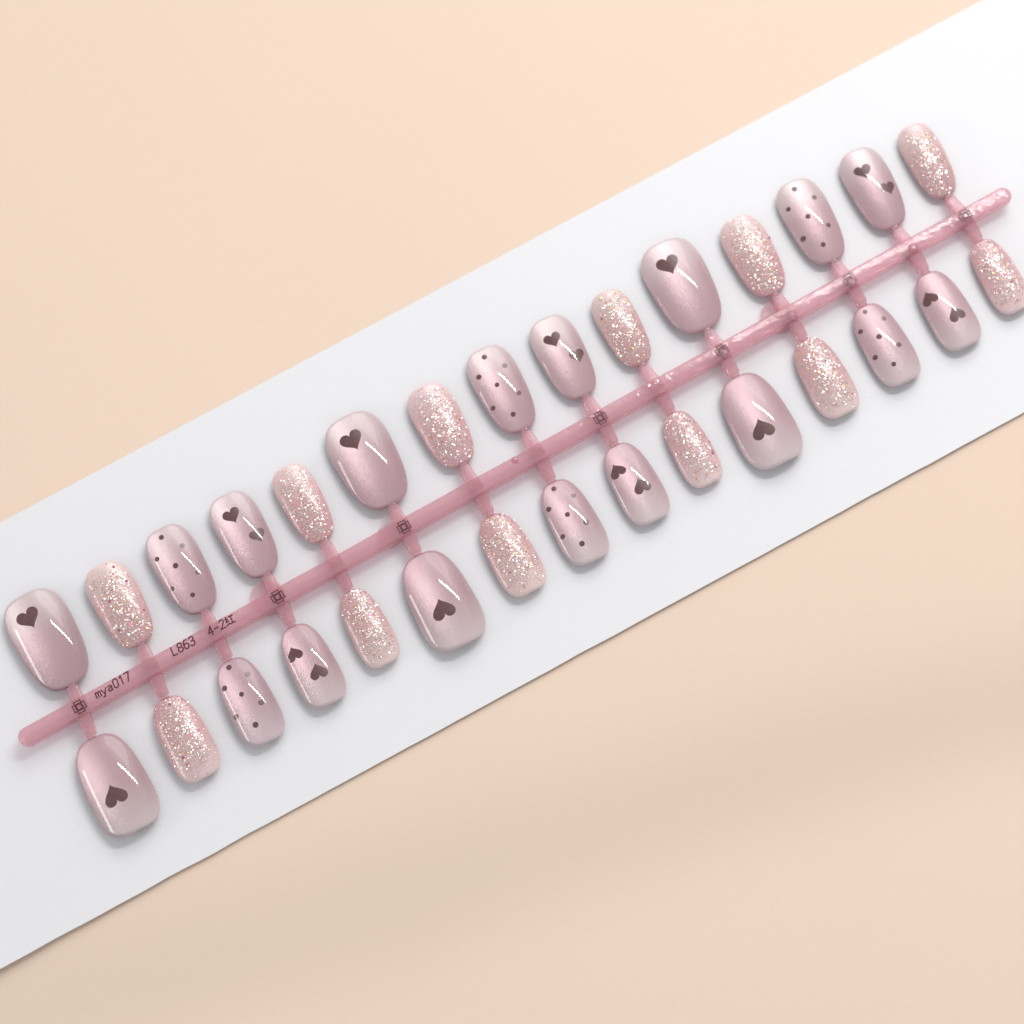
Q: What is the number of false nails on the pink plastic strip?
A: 30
